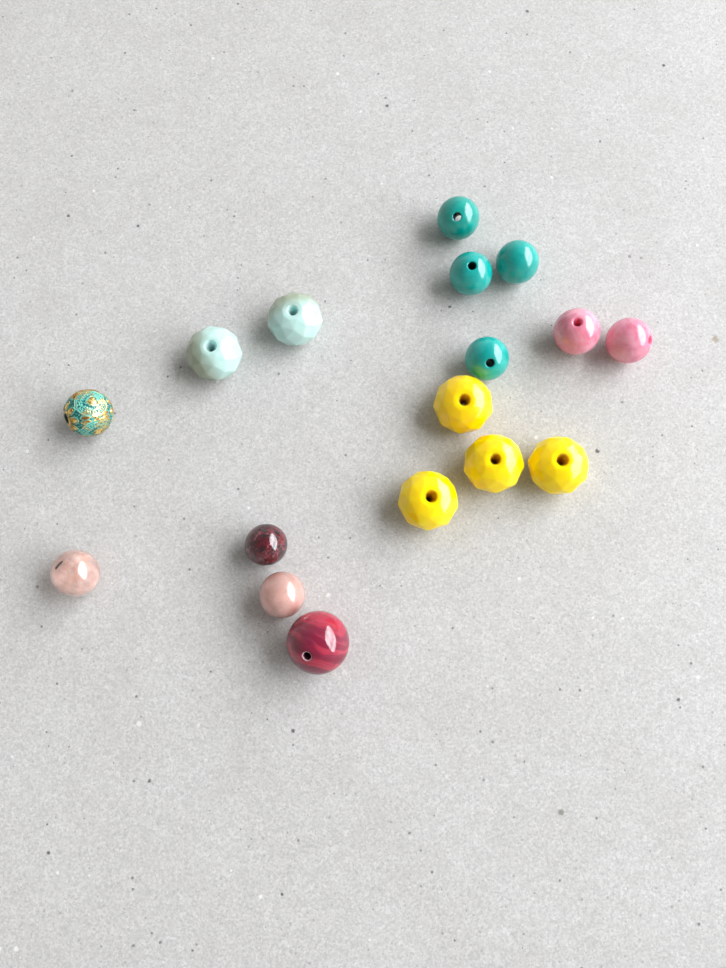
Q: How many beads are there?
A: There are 17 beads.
